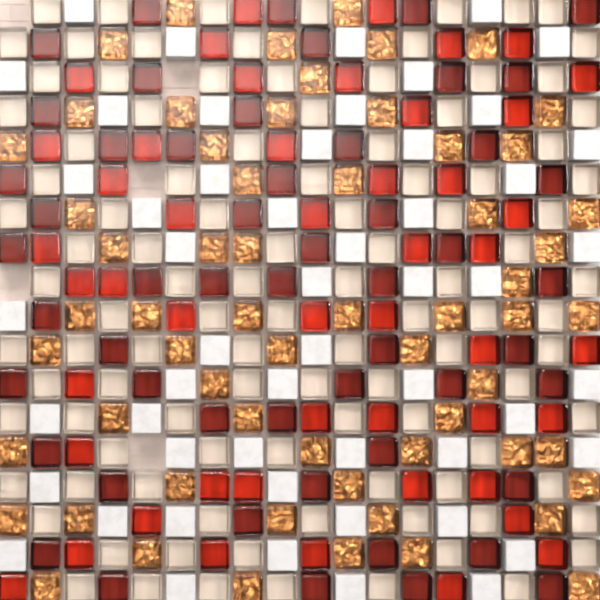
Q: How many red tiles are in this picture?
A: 101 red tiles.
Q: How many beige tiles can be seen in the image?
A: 104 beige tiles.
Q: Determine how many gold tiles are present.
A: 61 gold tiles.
